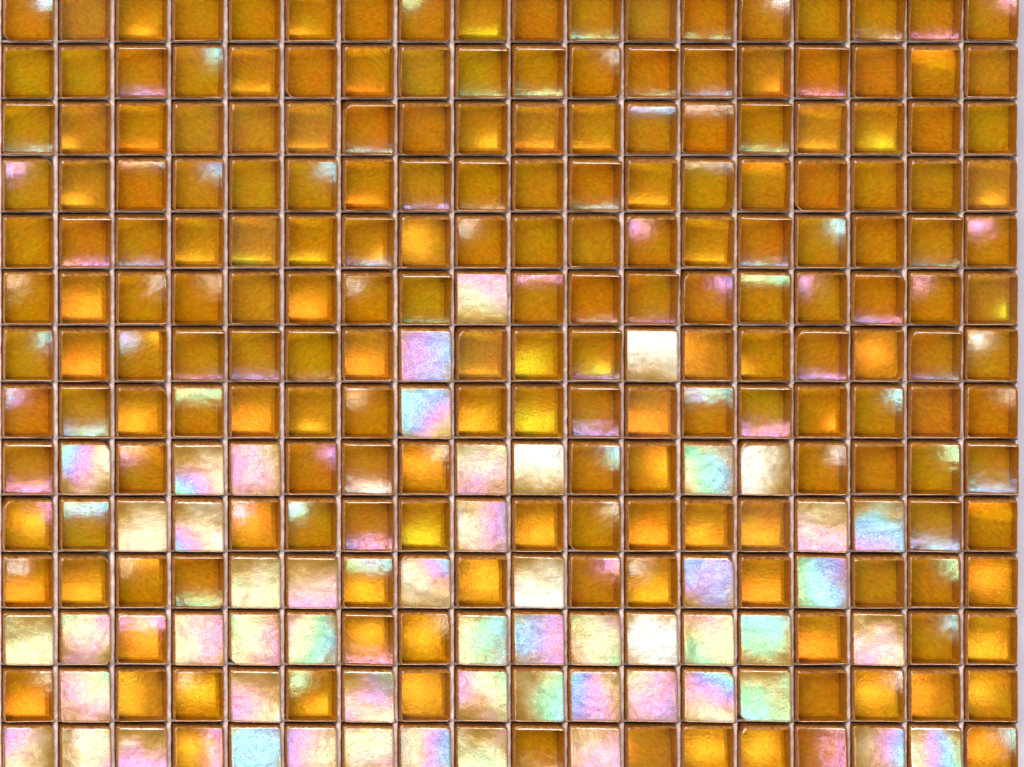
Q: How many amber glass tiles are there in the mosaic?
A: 198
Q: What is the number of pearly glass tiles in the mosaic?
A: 54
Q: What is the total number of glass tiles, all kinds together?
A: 252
